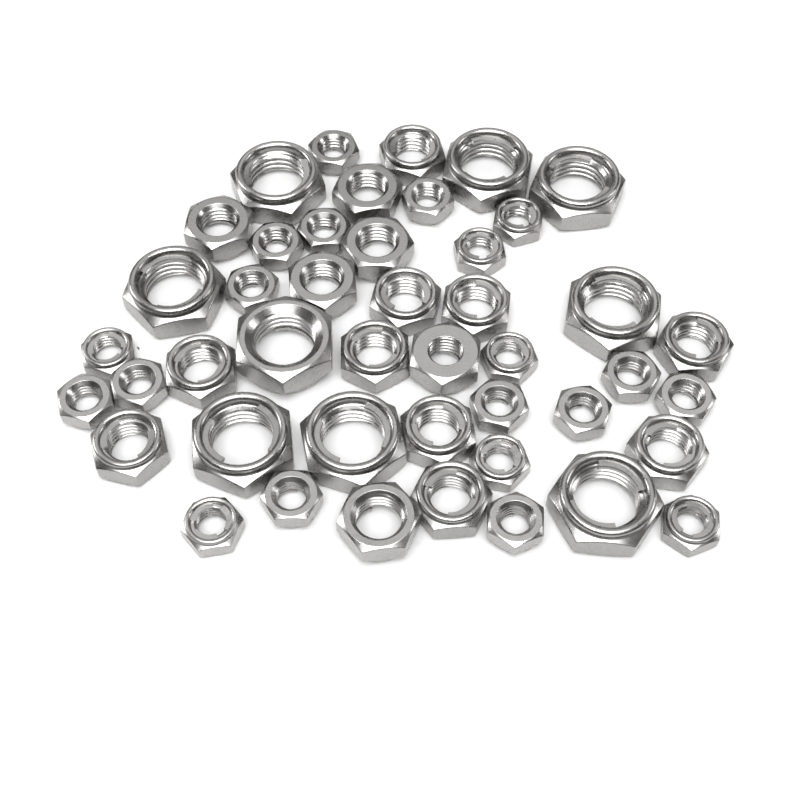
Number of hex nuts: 45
